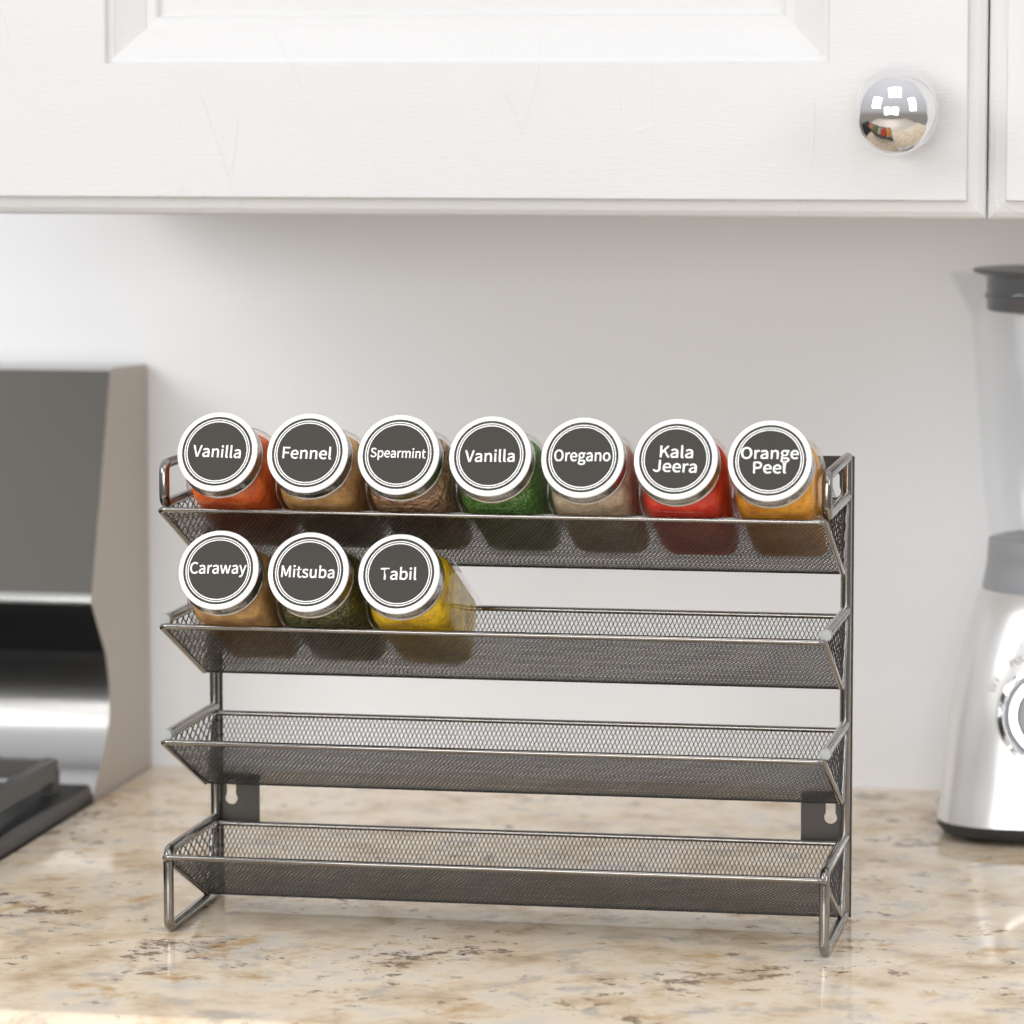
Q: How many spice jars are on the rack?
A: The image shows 10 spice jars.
